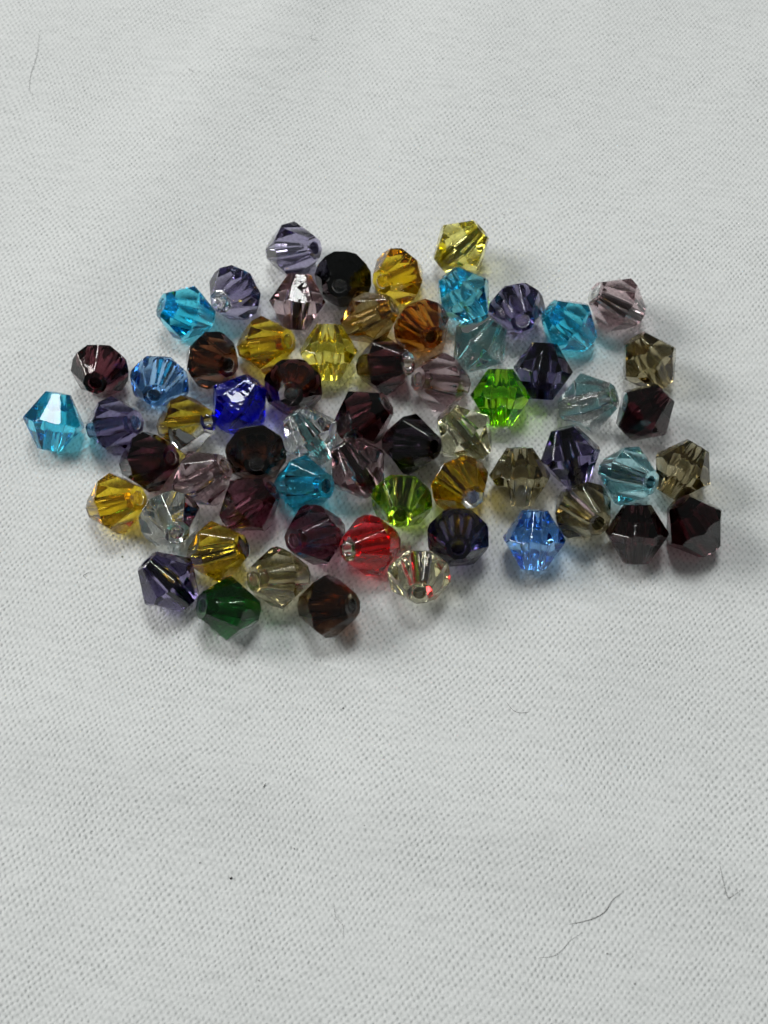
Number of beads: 62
